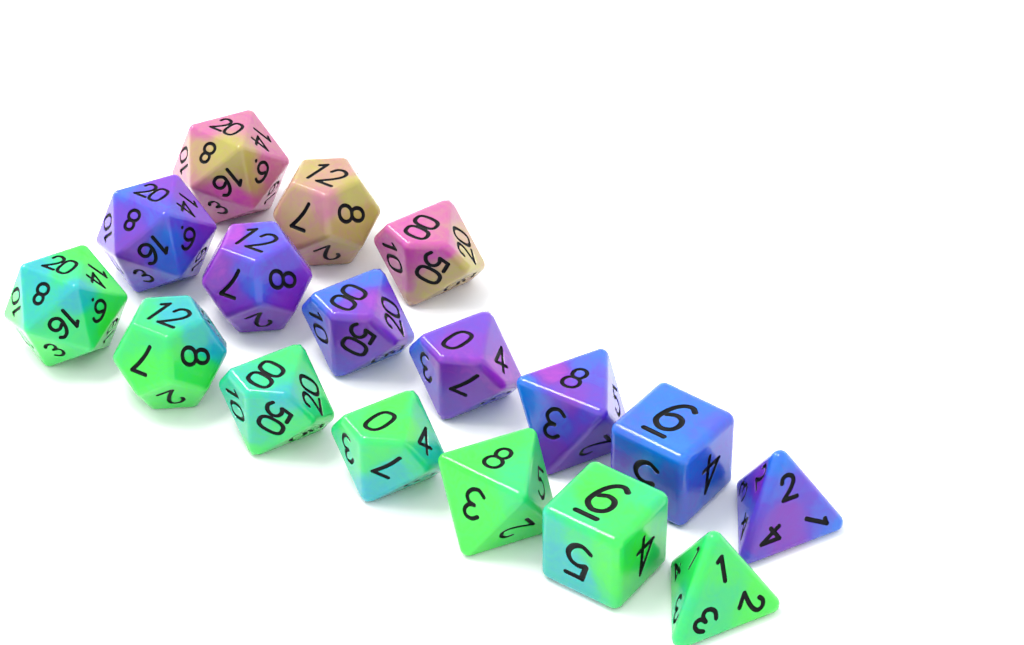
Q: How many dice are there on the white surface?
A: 17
